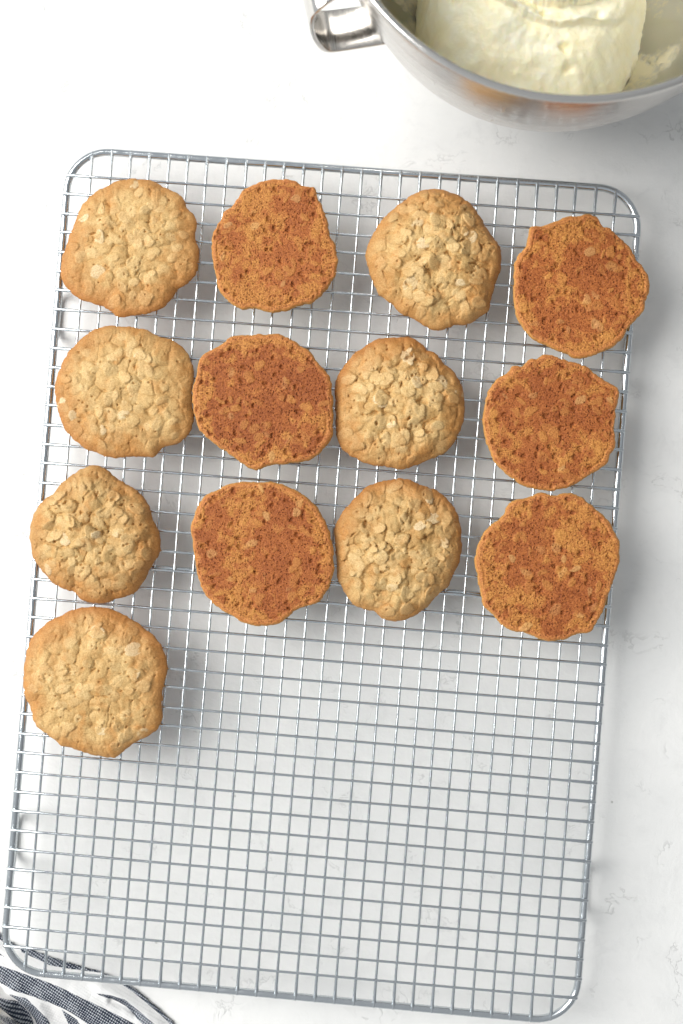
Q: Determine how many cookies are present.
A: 13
